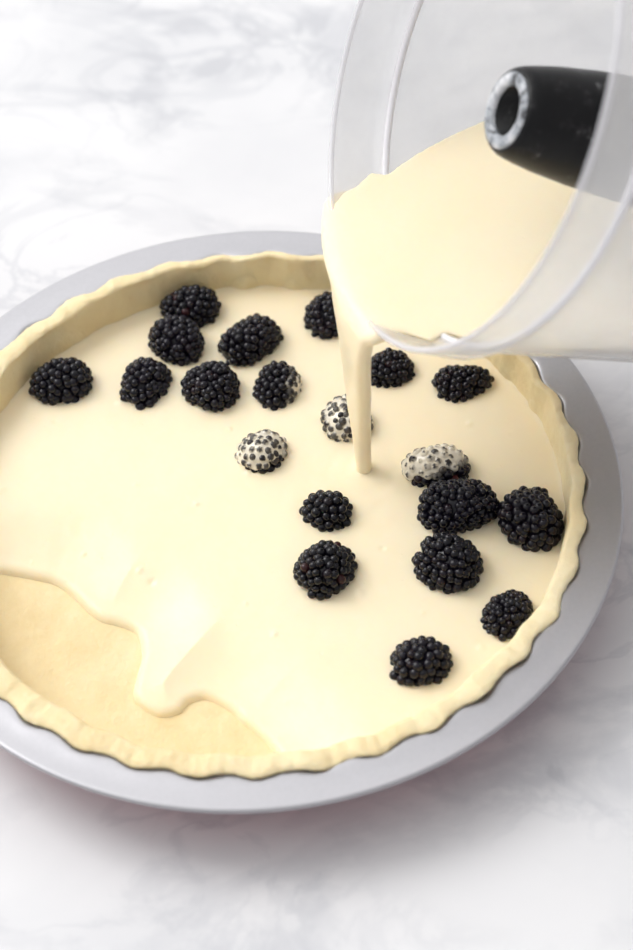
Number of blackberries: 20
